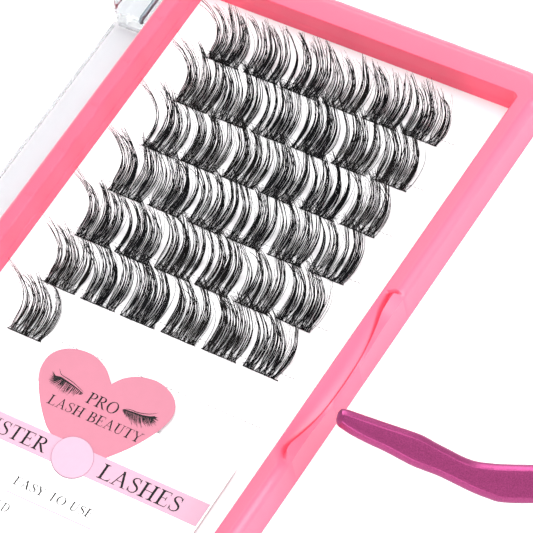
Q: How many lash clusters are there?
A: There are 37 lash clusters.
